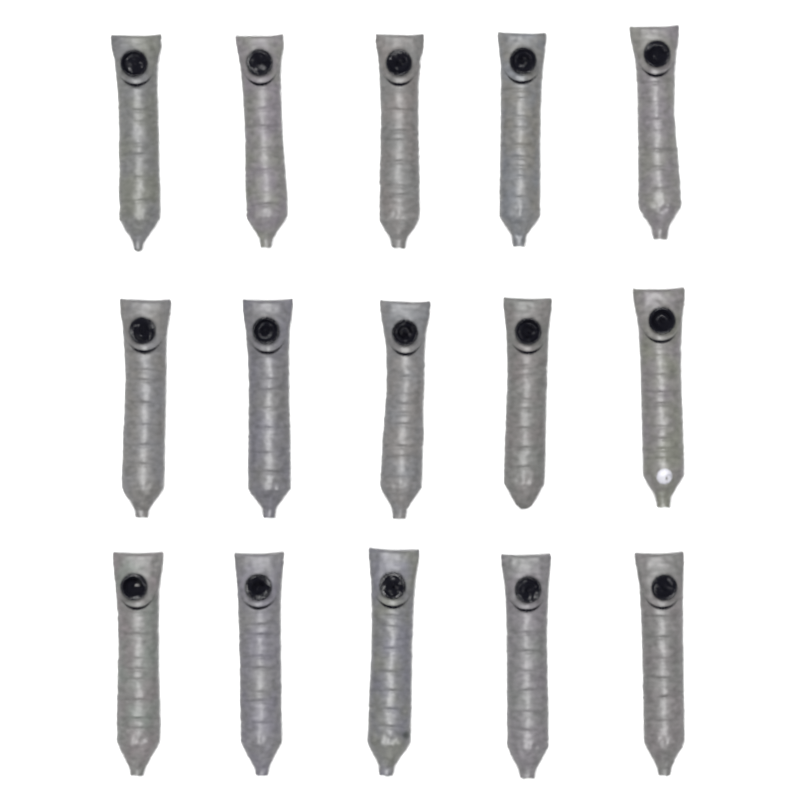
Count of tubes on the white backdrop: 15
